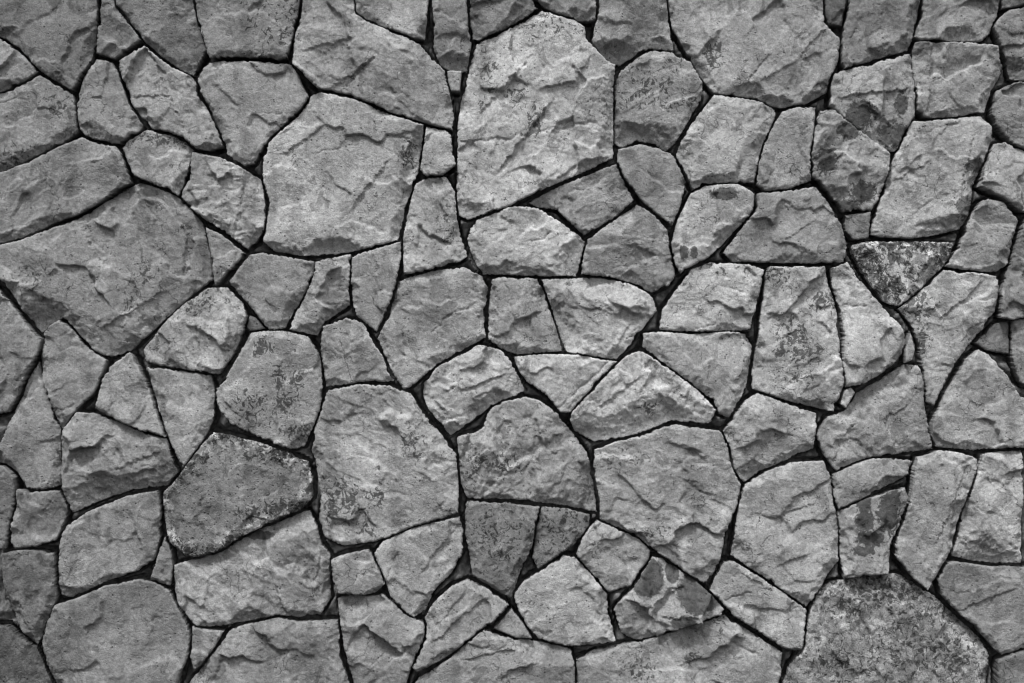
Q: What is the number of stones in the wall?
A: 116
